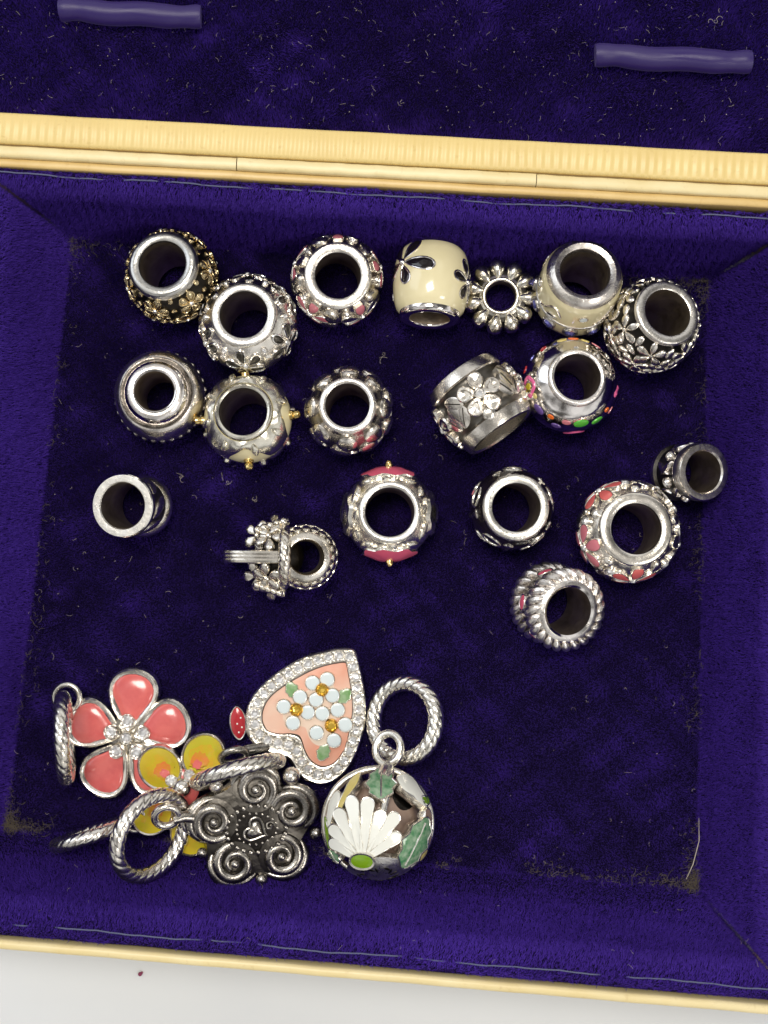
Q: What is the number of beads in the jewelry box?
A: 19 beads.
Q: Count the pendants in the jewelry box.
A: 5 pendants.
